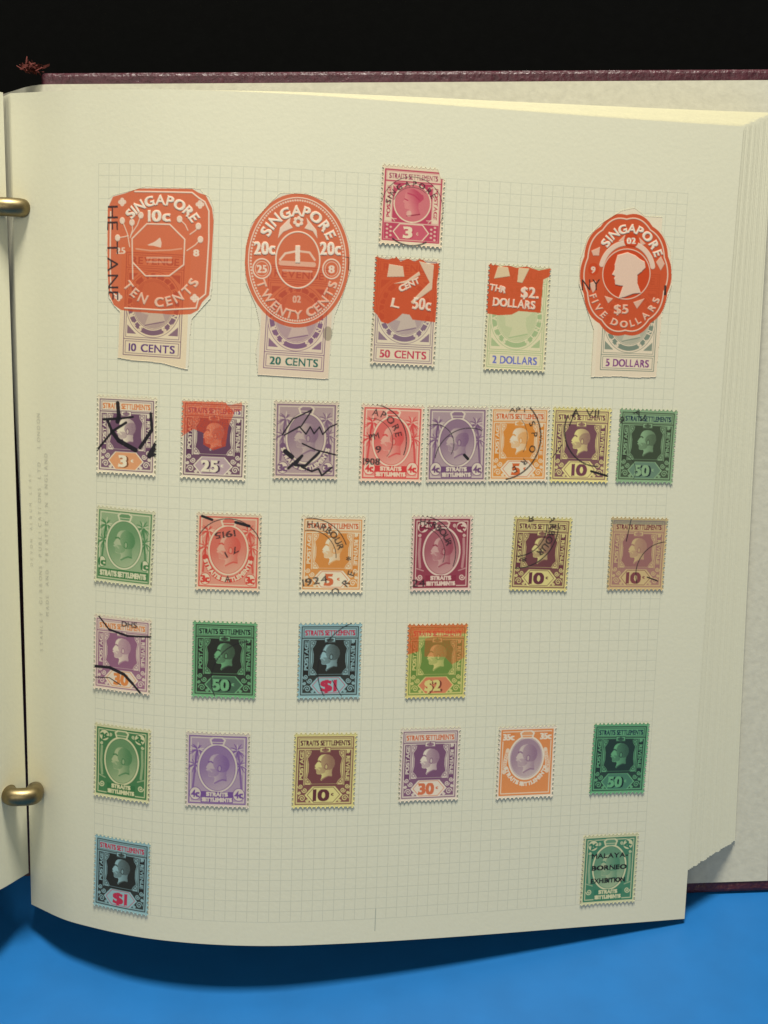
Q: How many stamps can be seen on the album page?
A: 32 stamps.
